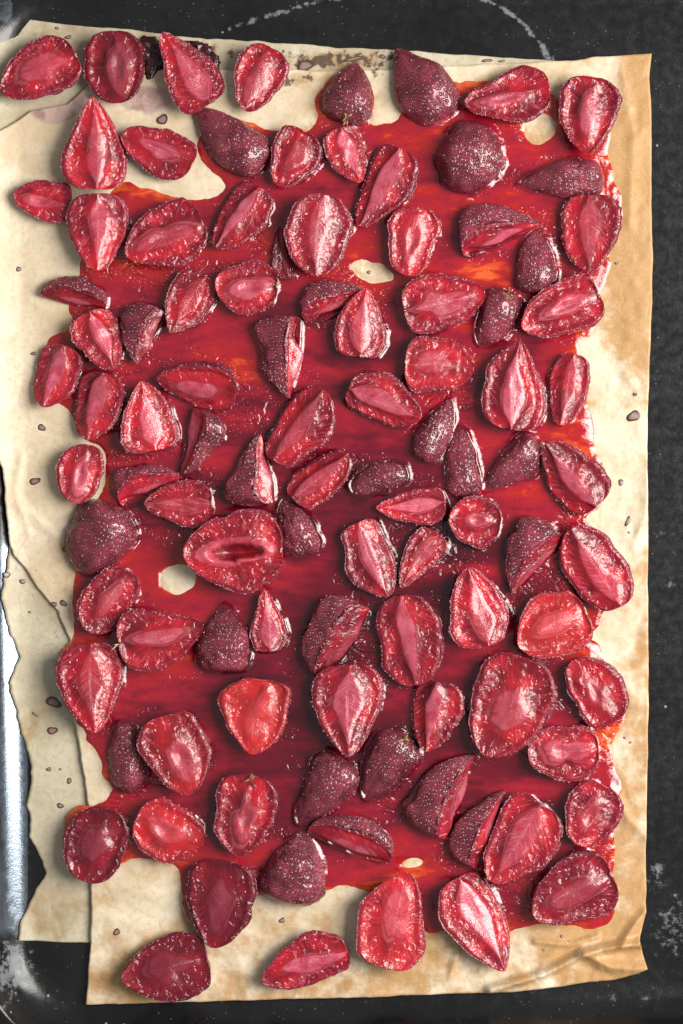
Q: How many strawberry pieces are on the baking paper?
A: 100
